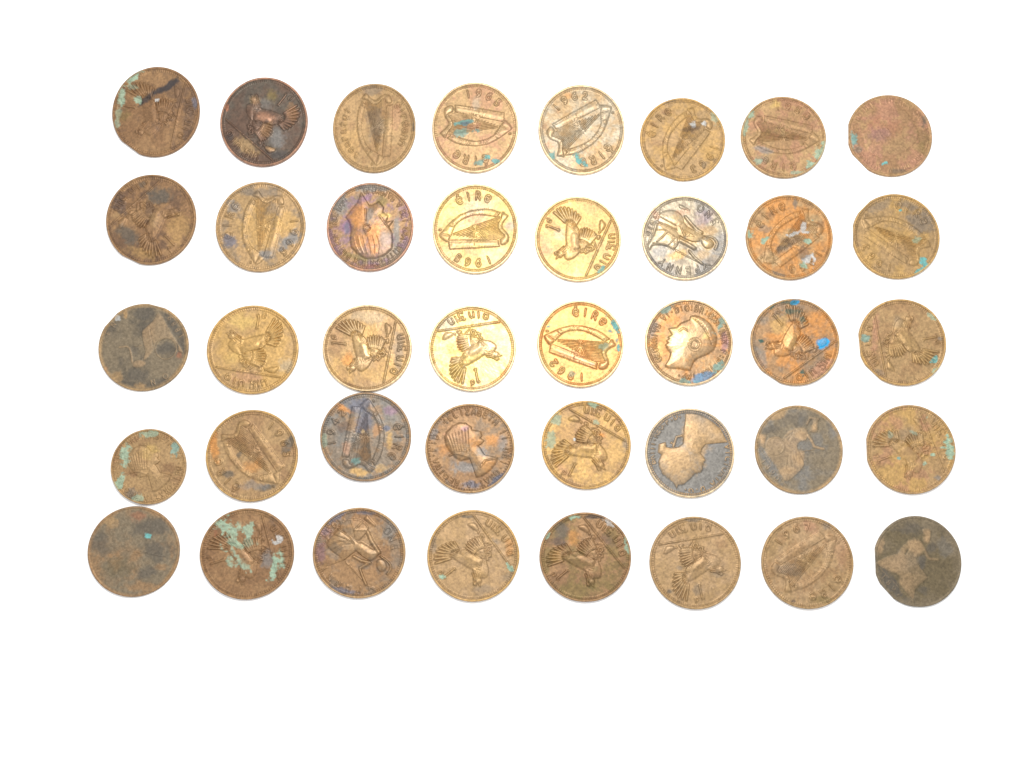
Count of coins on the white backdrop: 40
